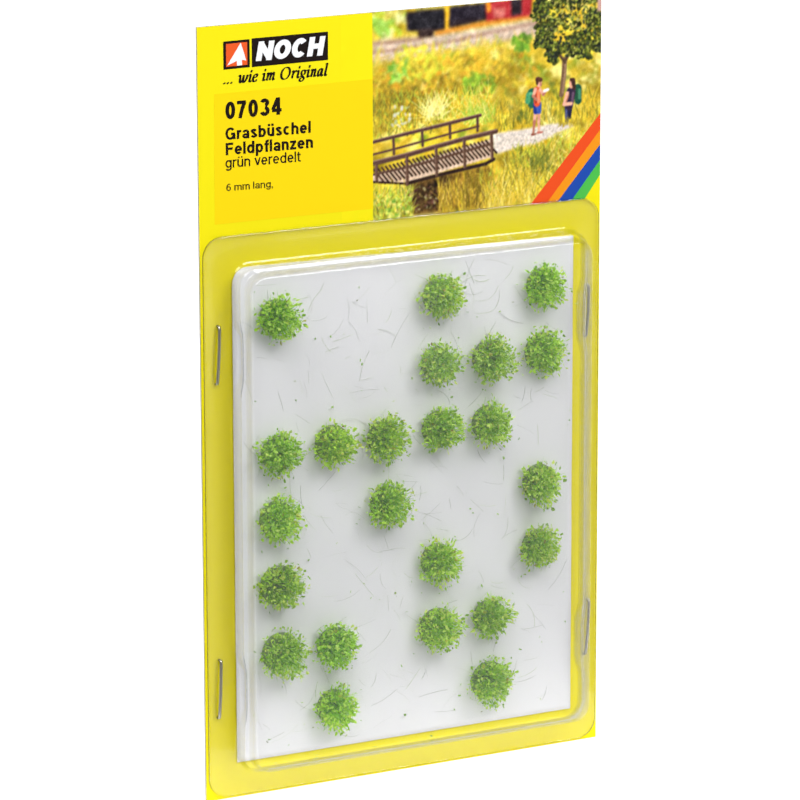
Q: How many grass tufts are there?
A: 23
